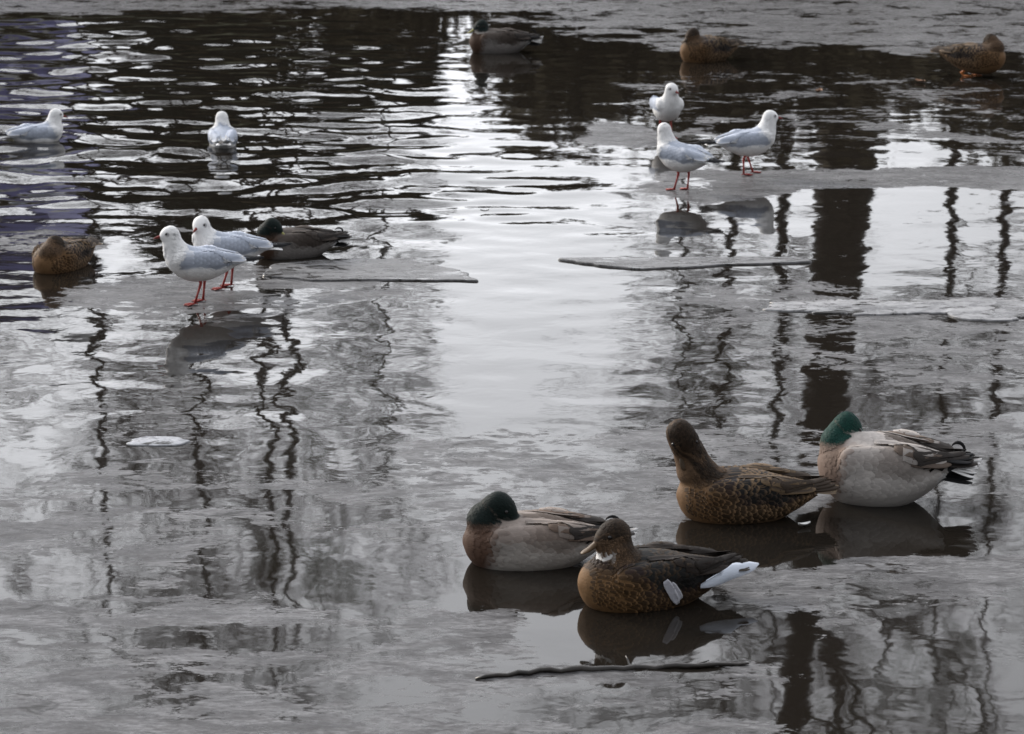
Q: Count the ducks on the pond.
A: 9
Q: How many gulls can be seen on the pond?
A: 7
